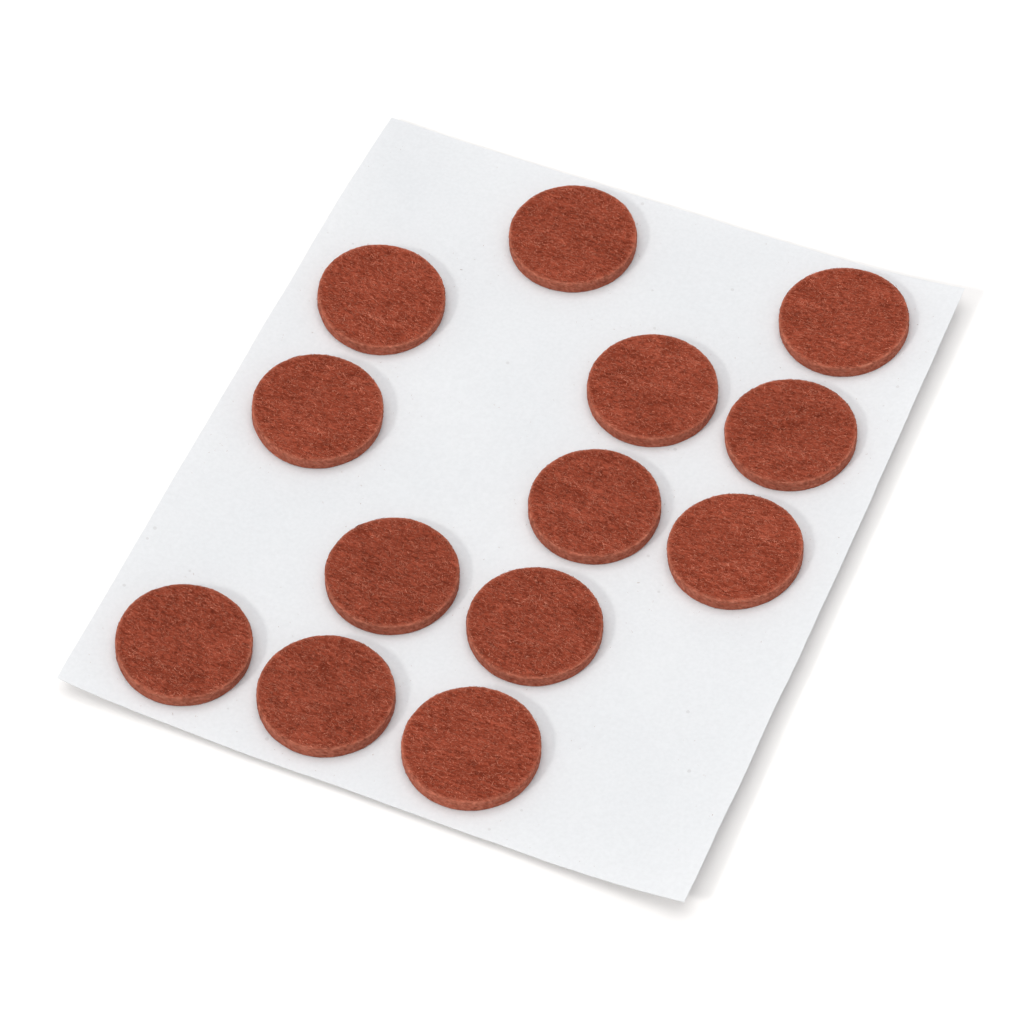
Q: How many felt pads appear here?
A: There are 13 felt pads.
